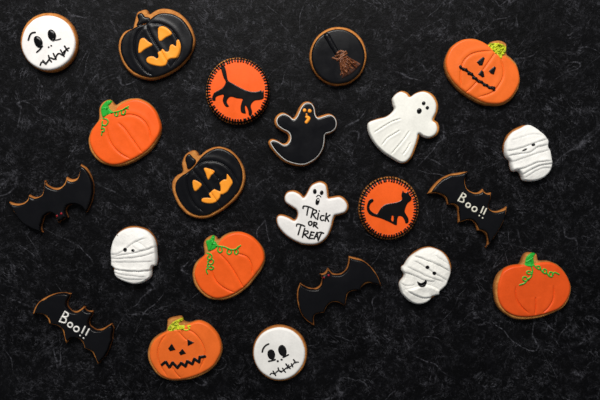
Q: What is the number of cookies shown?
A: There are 22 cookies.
